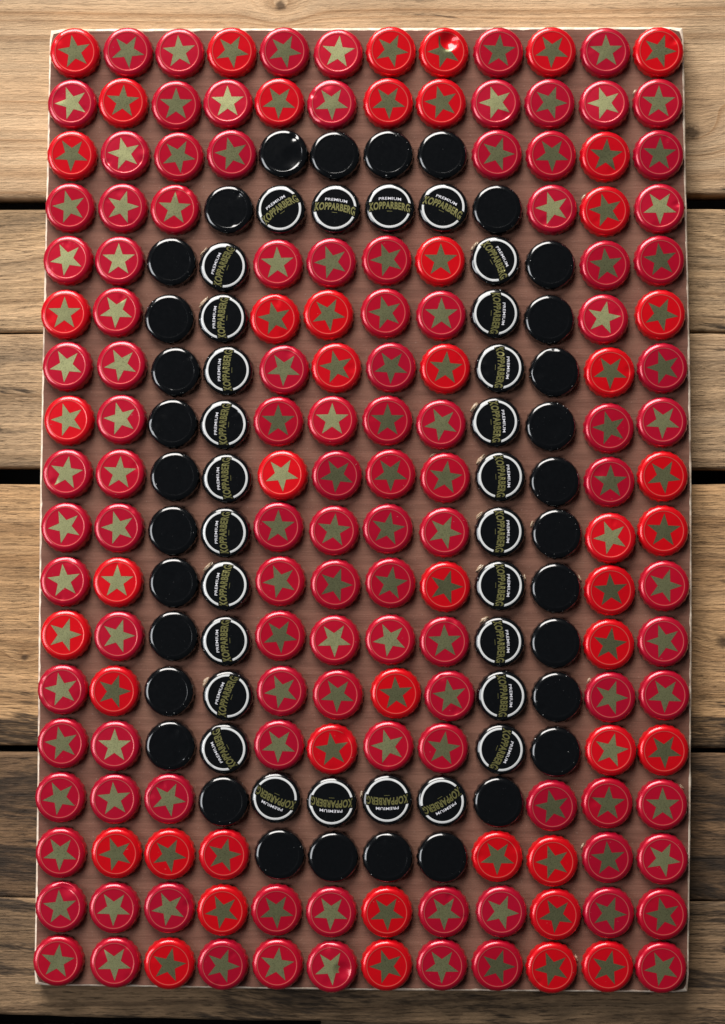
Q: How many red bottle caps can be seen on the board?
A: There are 156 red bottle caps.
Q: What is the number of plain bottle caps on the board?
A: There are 32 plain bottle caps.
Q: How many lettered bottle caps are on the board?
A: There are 28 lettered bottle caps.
